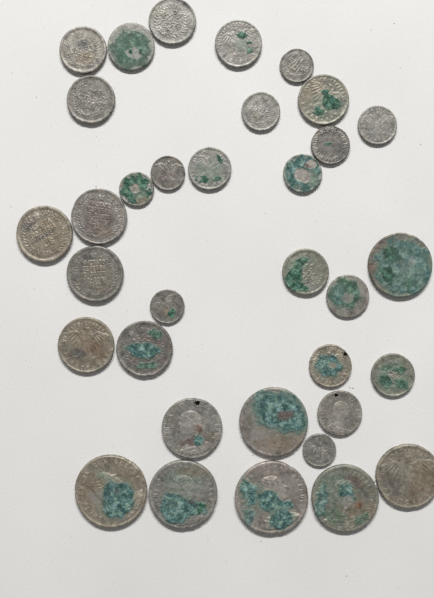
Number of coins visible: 34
